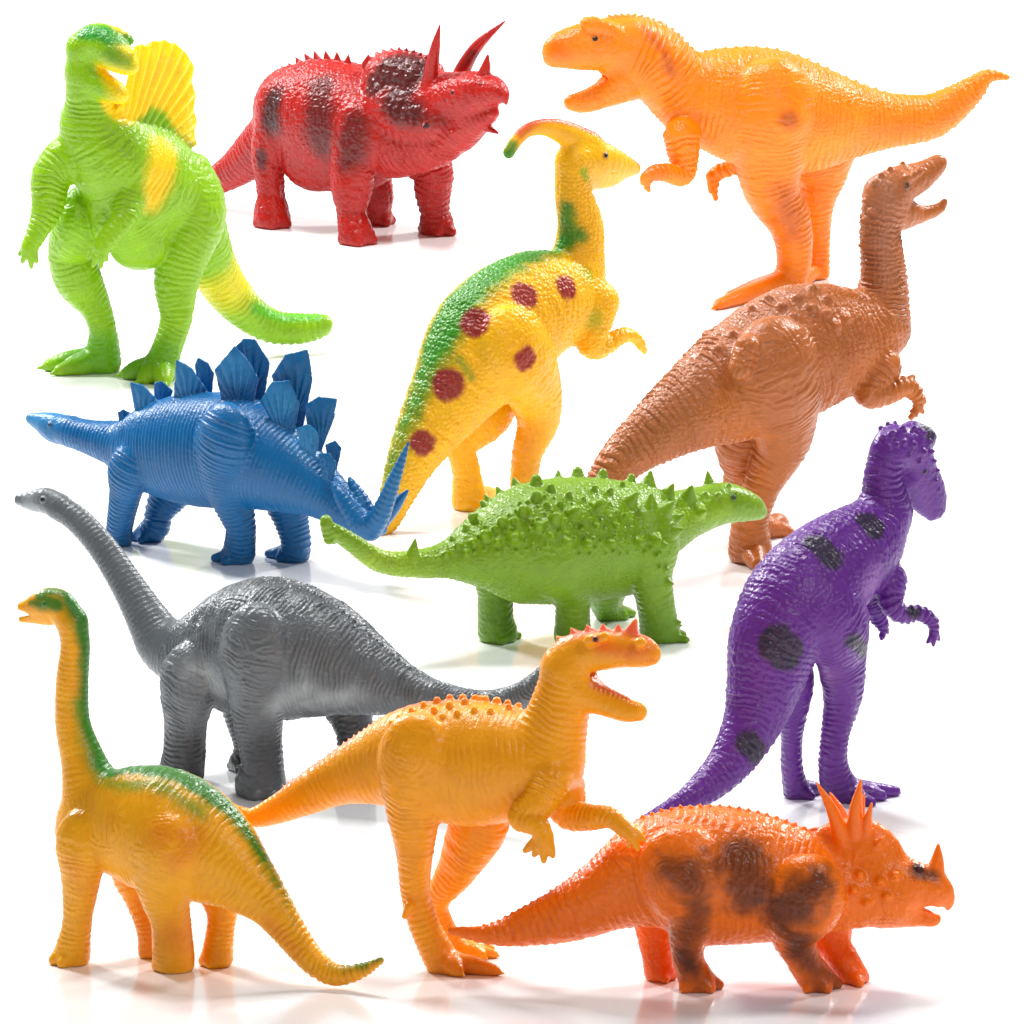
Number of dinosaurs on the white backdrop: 12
